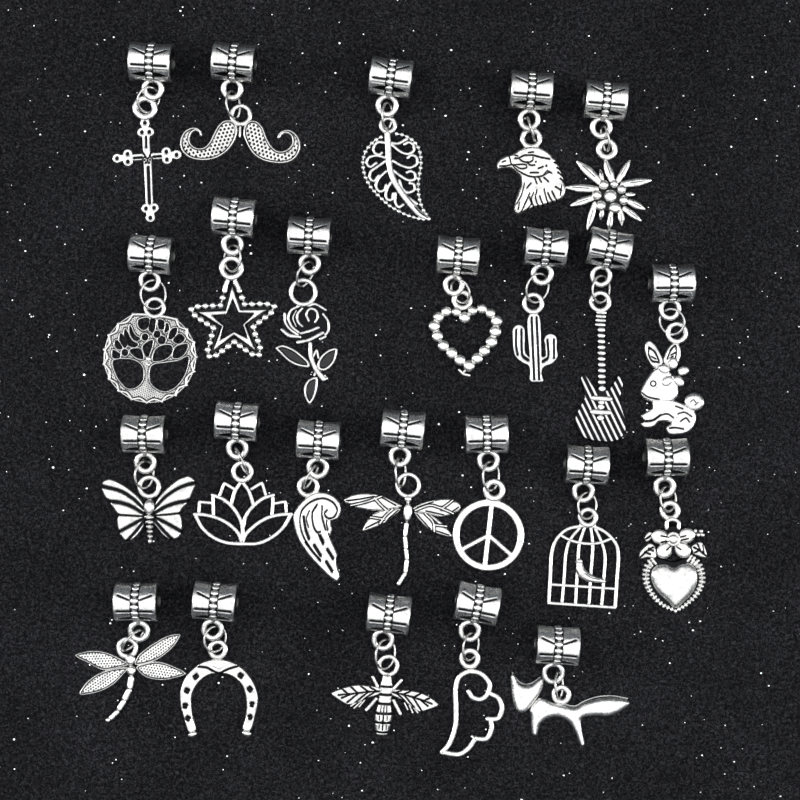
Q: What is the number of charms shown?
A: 24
